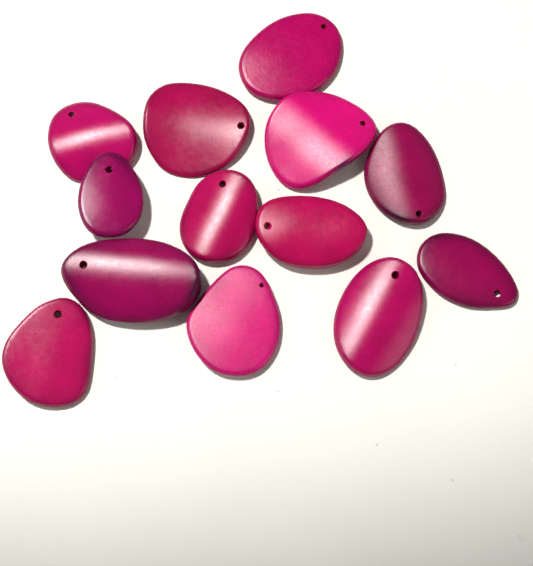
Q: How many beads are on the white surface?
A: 13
